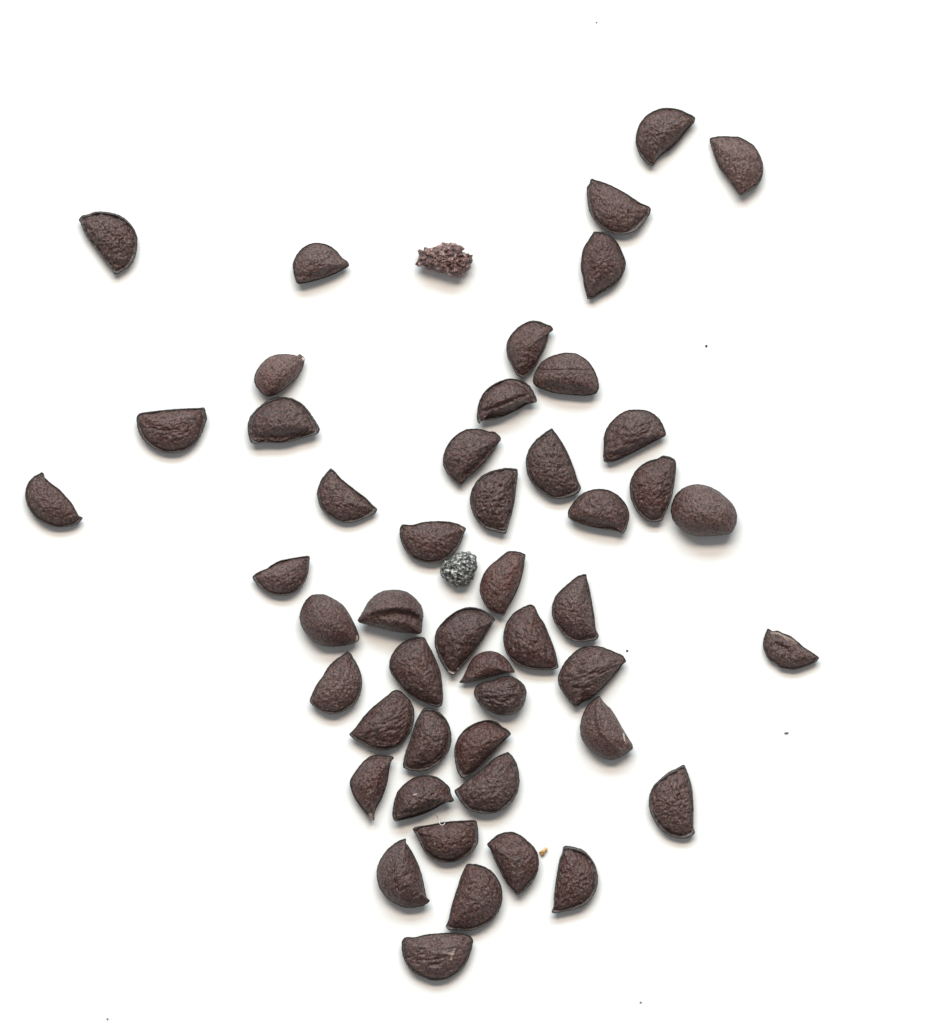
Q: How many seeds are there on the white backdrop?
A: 49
